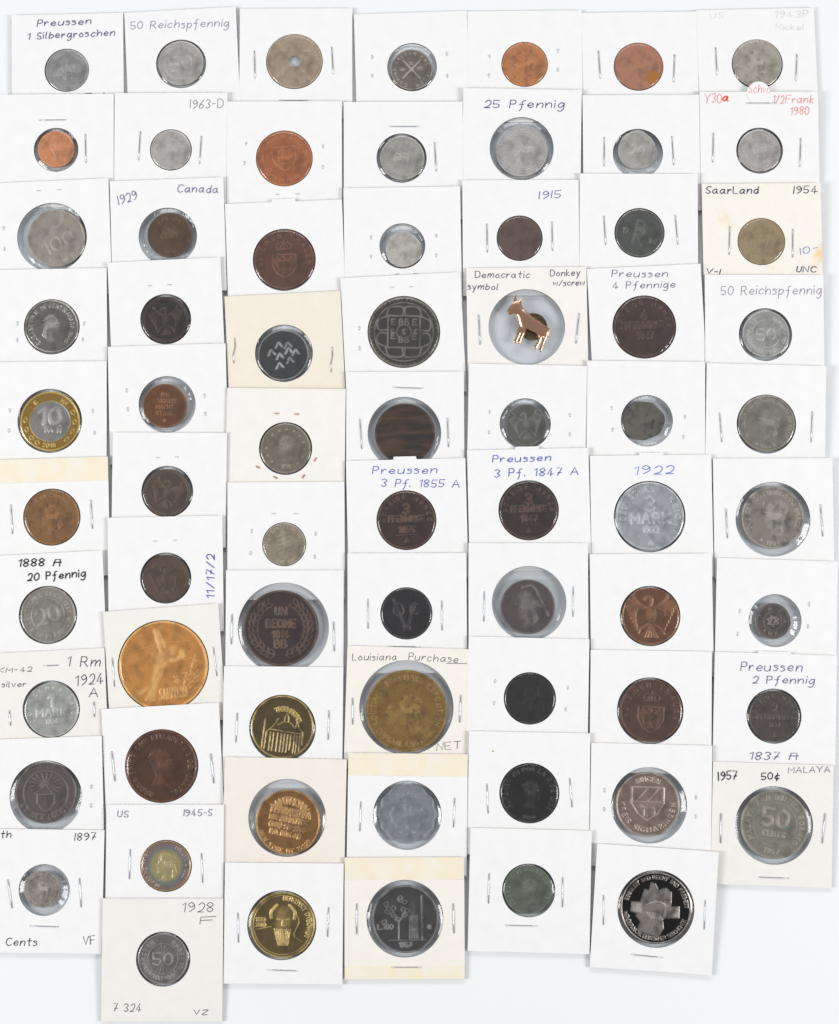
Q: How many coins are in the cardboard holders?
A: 69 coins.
